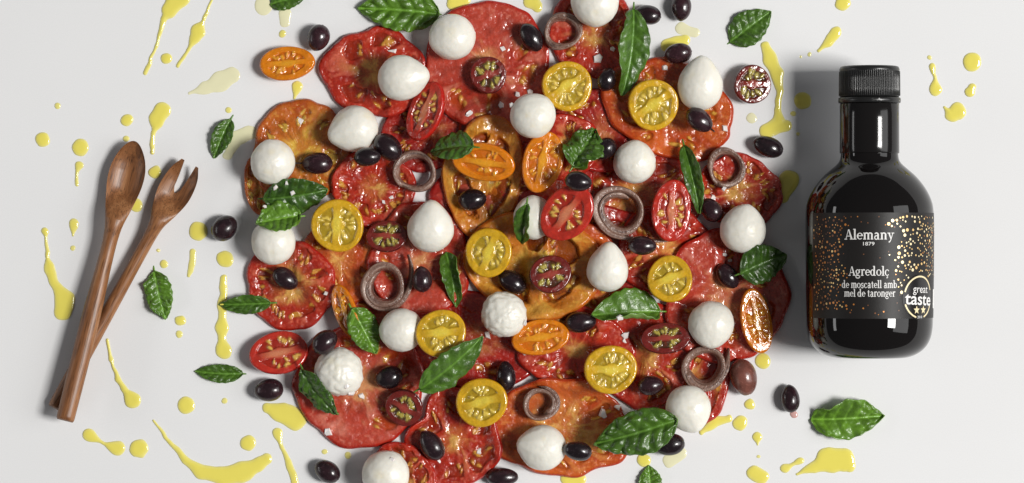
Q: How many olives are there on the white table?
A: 34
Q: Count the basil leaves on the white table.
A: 23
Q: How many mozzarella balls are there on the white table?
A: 20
